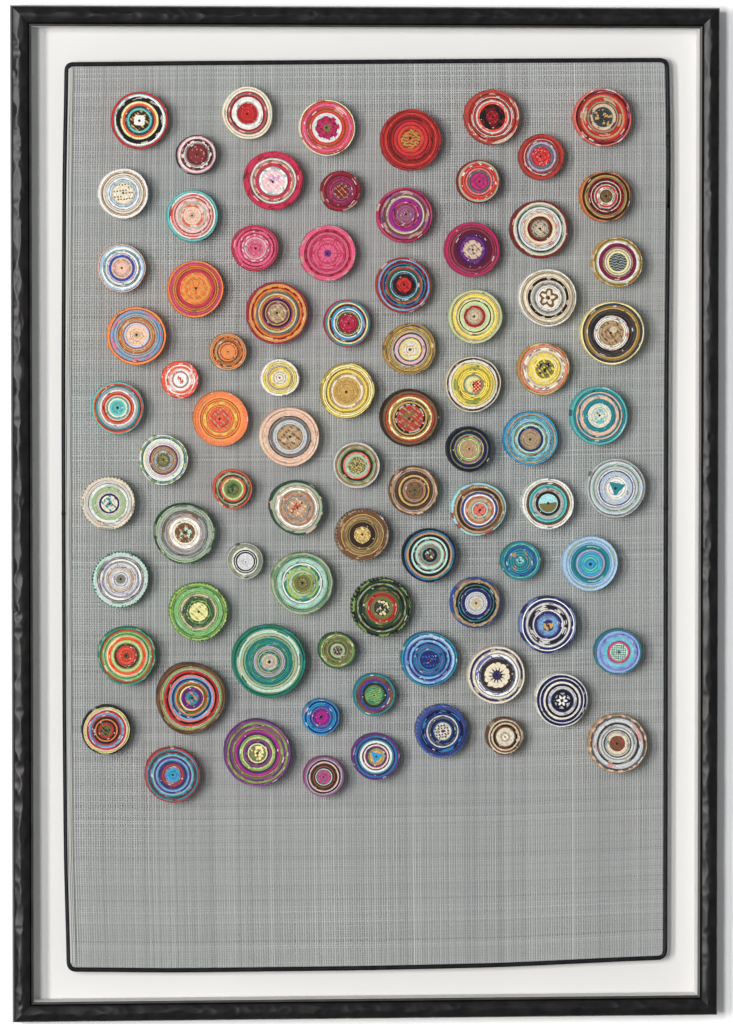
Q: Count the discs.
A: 82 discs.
